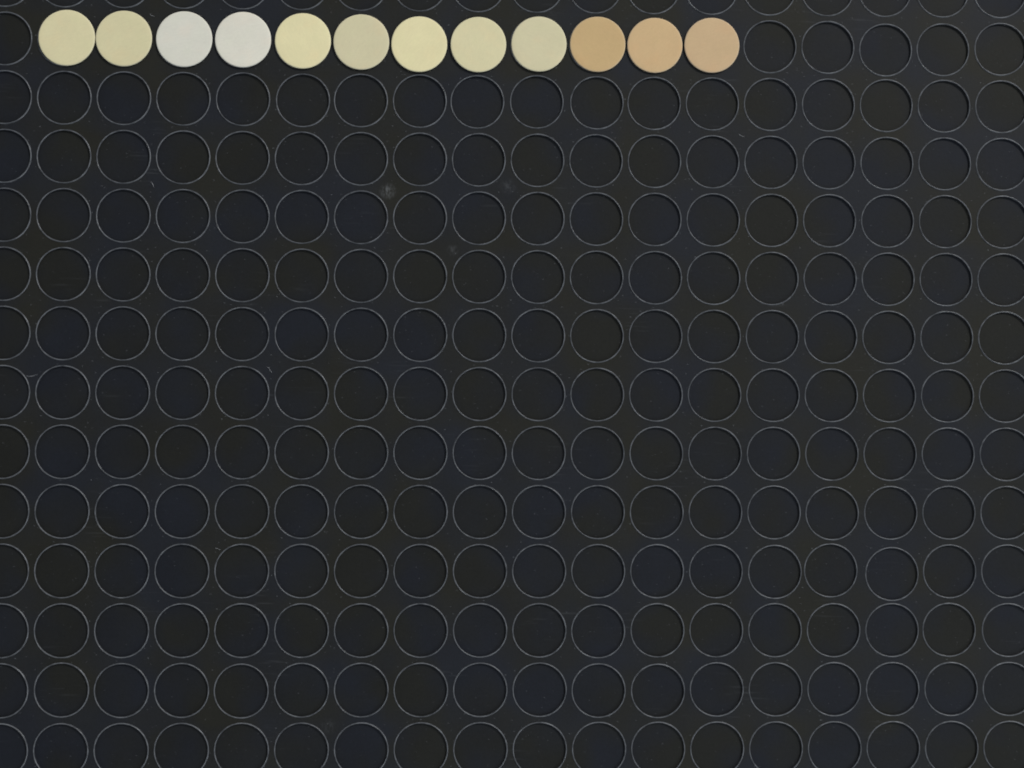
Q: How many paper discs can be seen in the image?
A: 12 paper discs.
